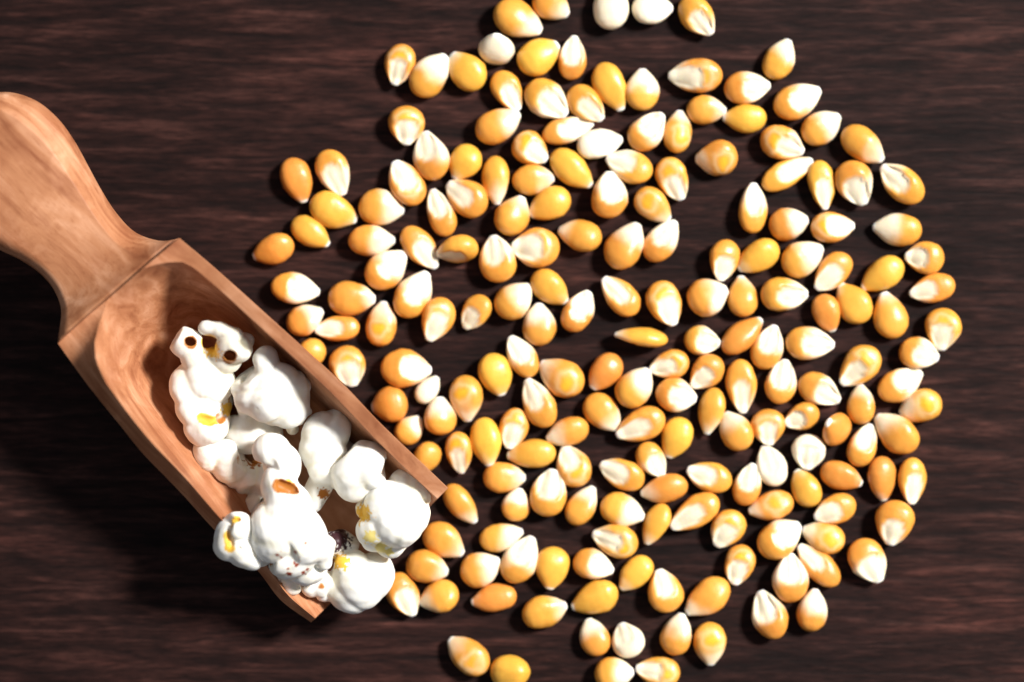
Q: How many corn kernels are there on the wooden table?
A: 200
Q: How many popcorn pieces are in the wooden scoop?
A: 8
